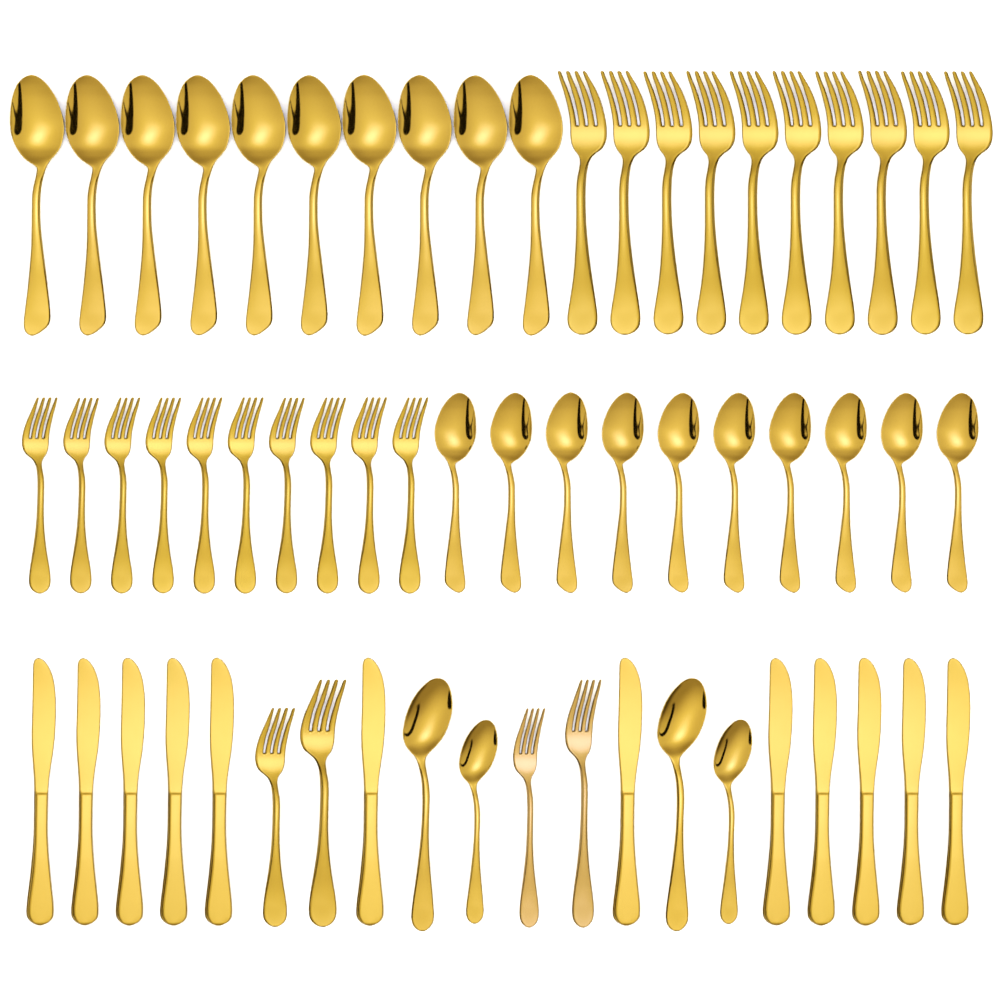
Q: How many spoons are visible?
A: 24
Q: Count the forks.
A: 24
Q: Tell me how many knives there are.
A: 12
